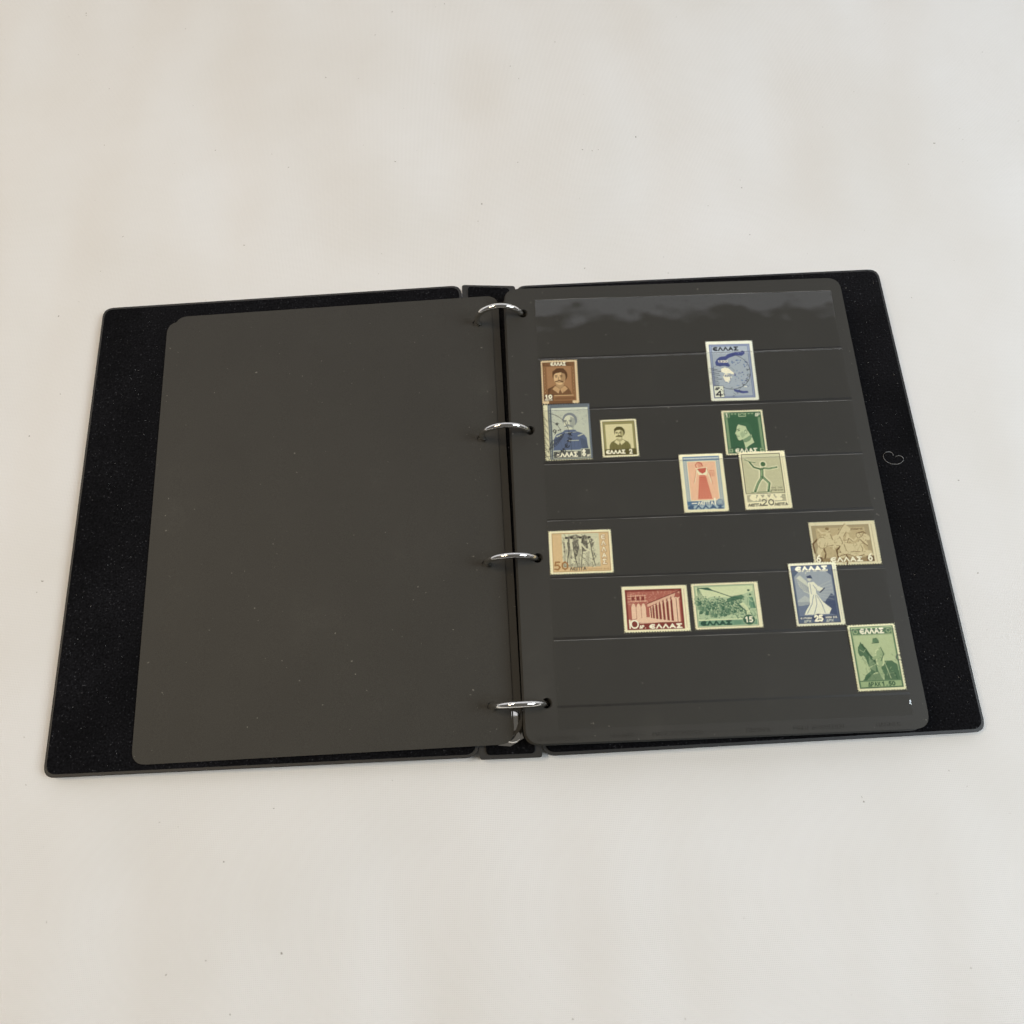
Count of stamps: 13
